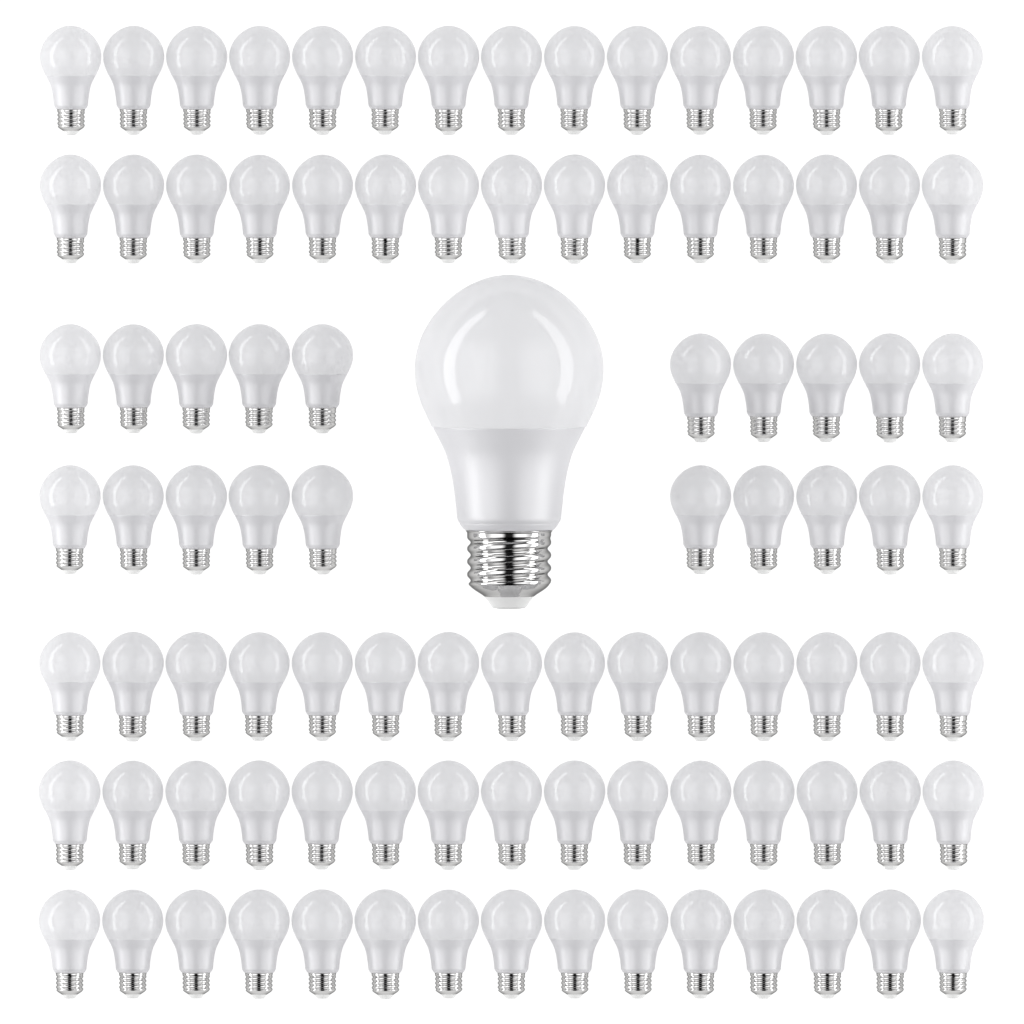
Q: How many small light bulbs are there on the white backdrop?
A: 95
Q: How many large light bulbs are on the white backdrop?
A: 1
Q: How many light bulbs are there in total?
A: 96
